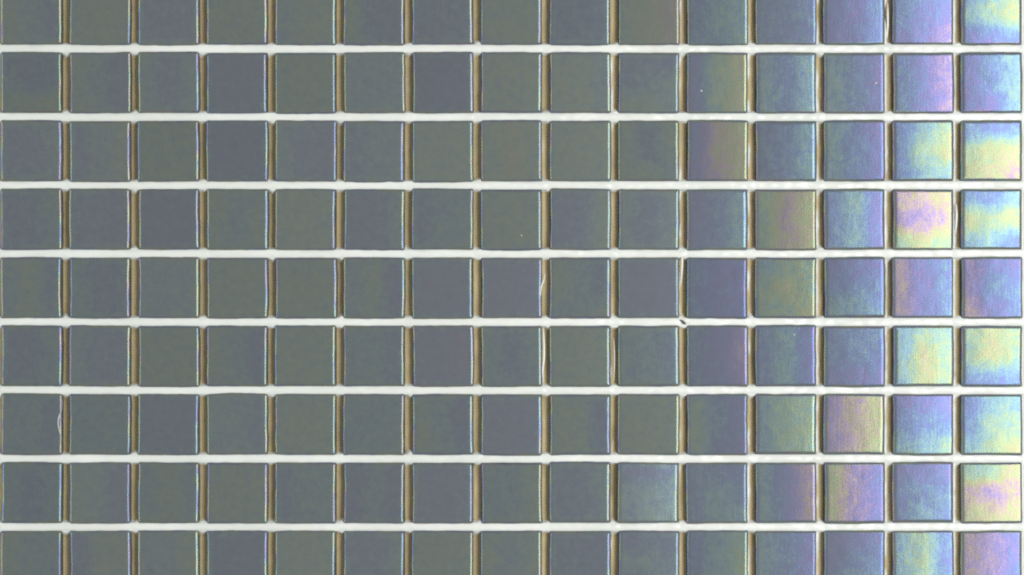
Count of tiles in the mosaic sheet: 135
